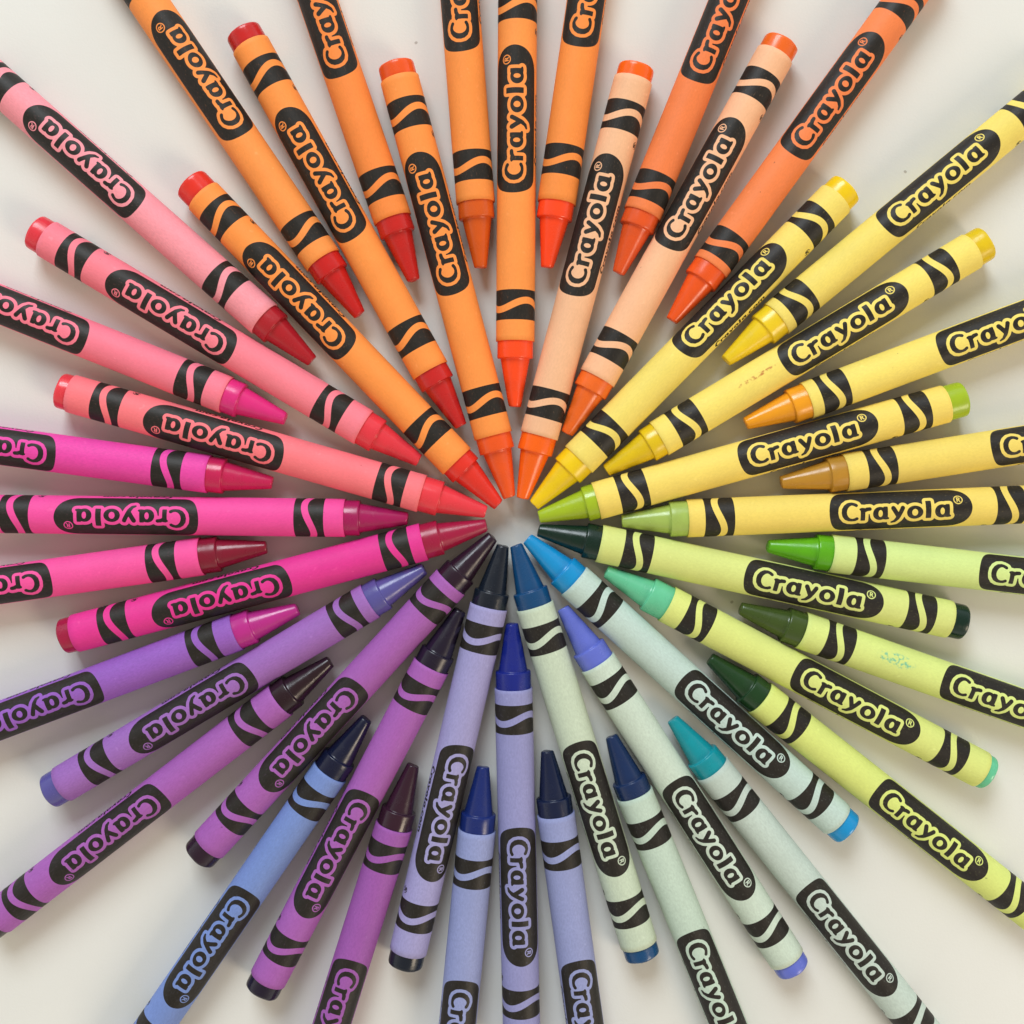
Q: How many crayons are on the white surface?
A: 48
